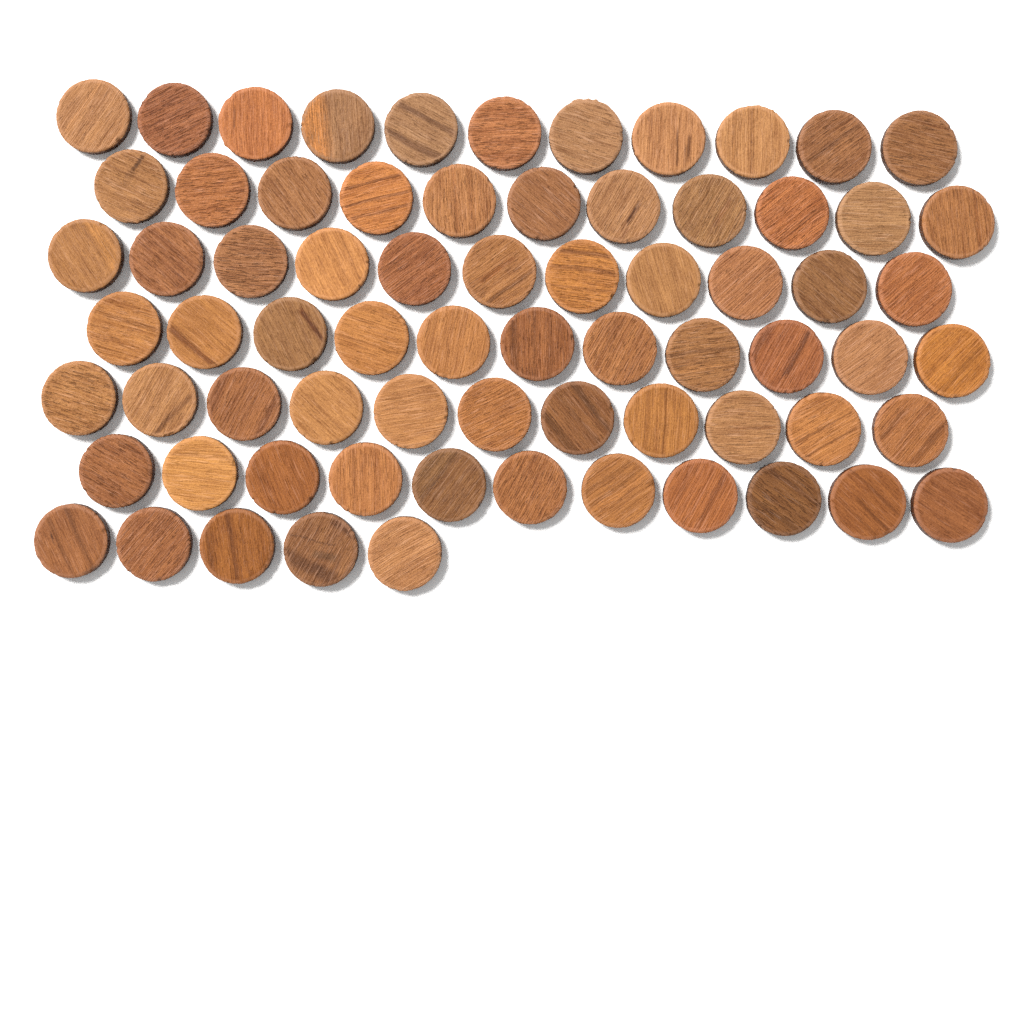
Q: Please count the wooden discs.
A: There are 71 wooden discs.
